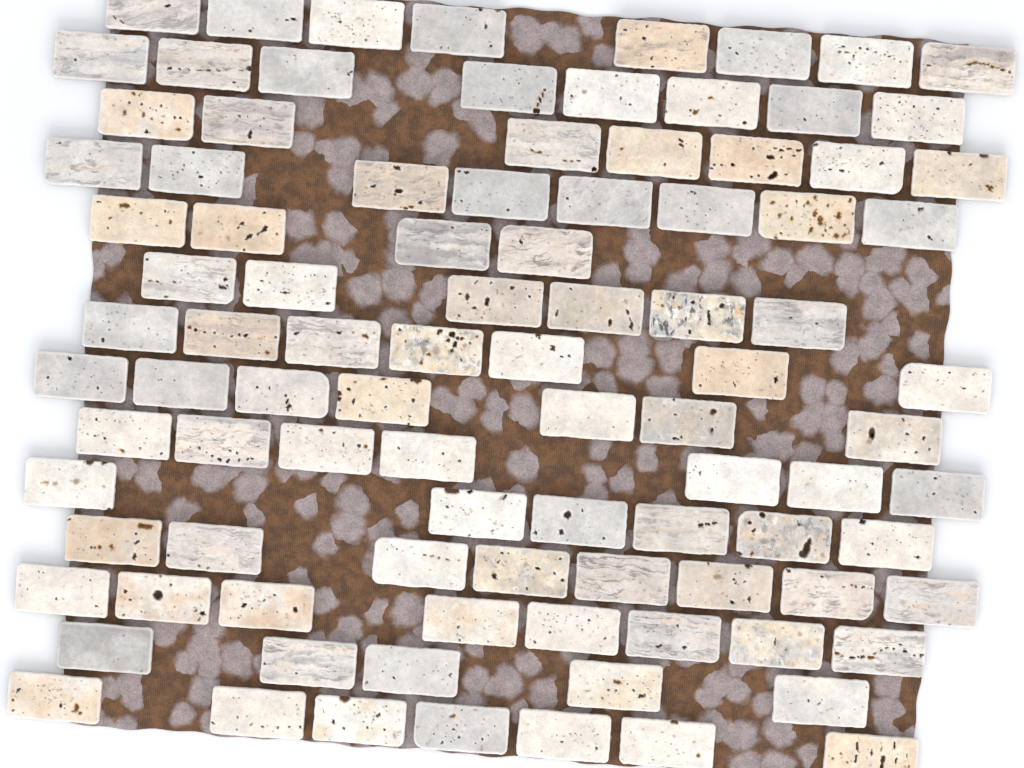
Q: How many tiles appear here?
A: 96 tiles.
